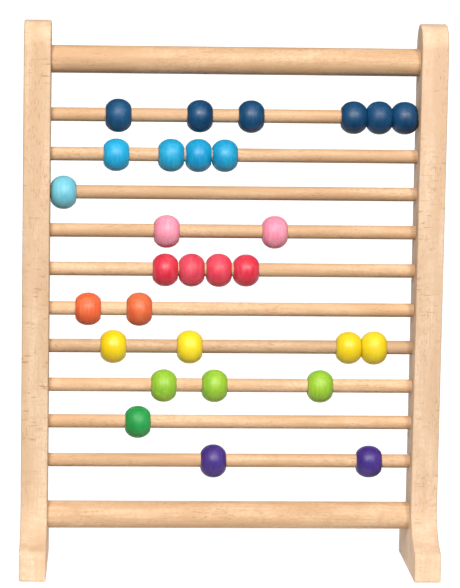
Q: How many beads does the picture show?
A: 29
